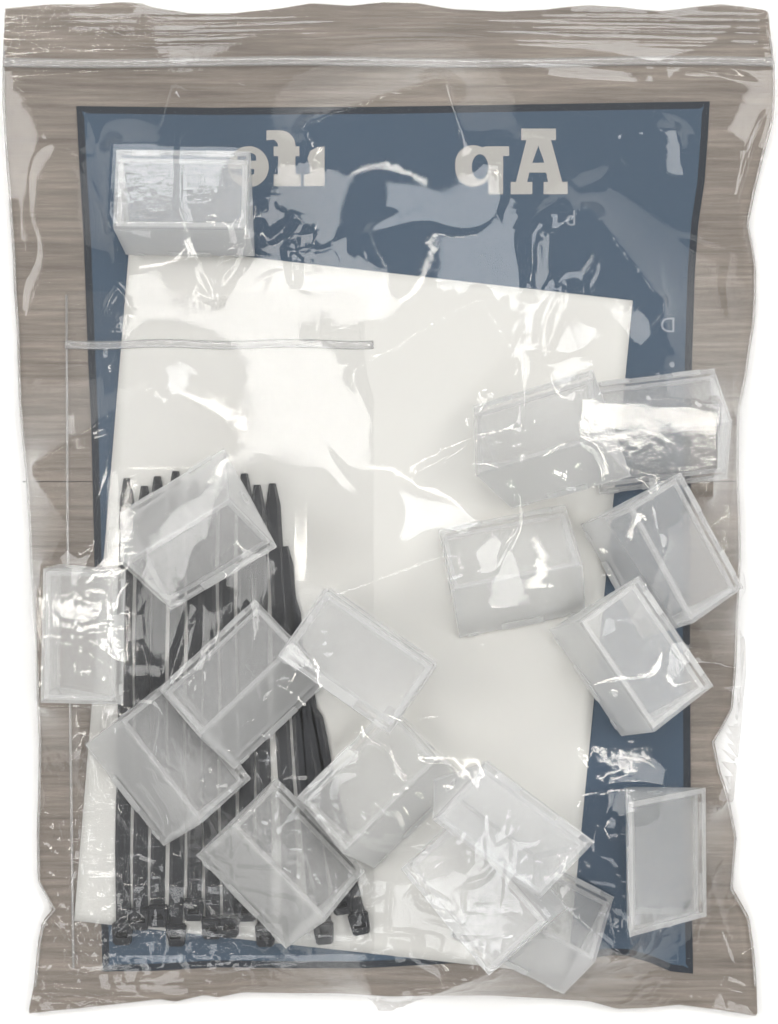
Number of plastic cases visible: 17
